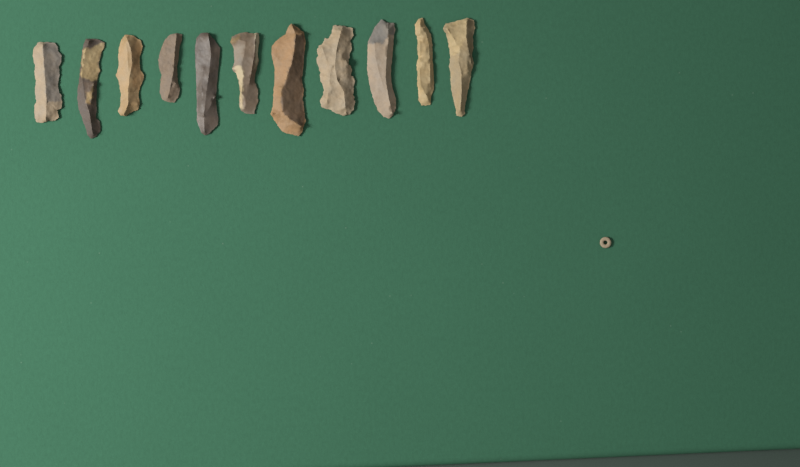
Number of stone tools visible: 11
